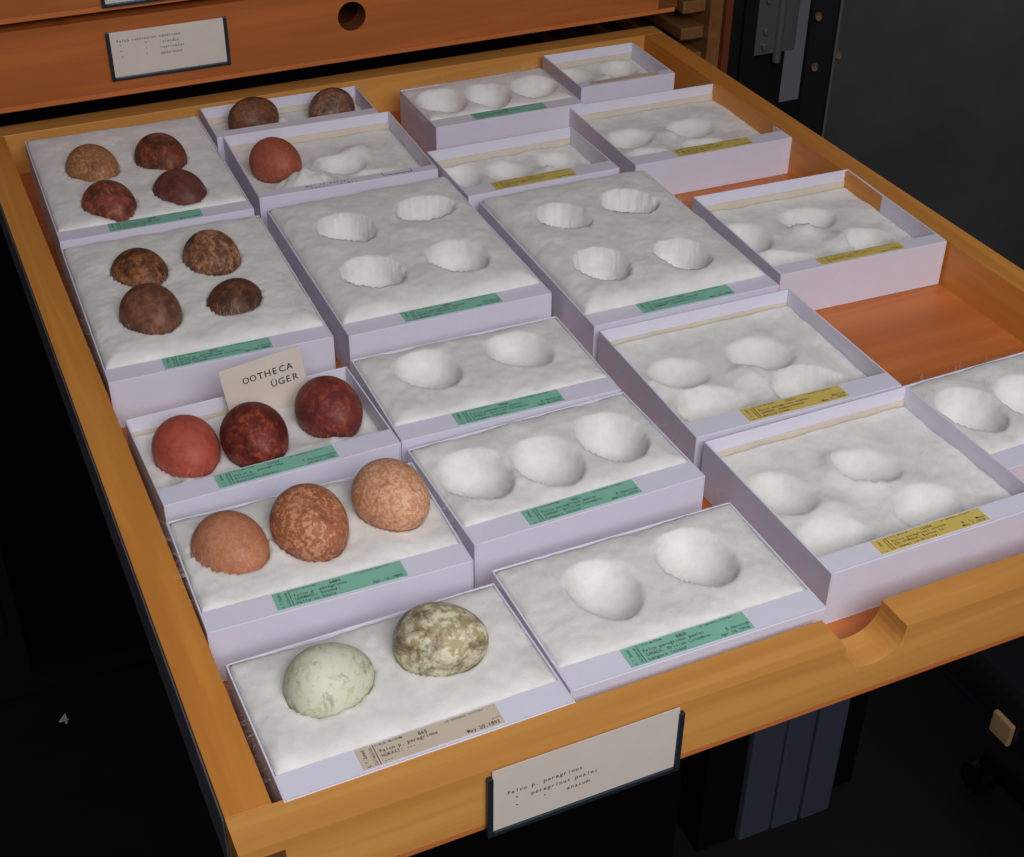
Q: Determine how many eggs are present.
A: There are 19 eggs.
